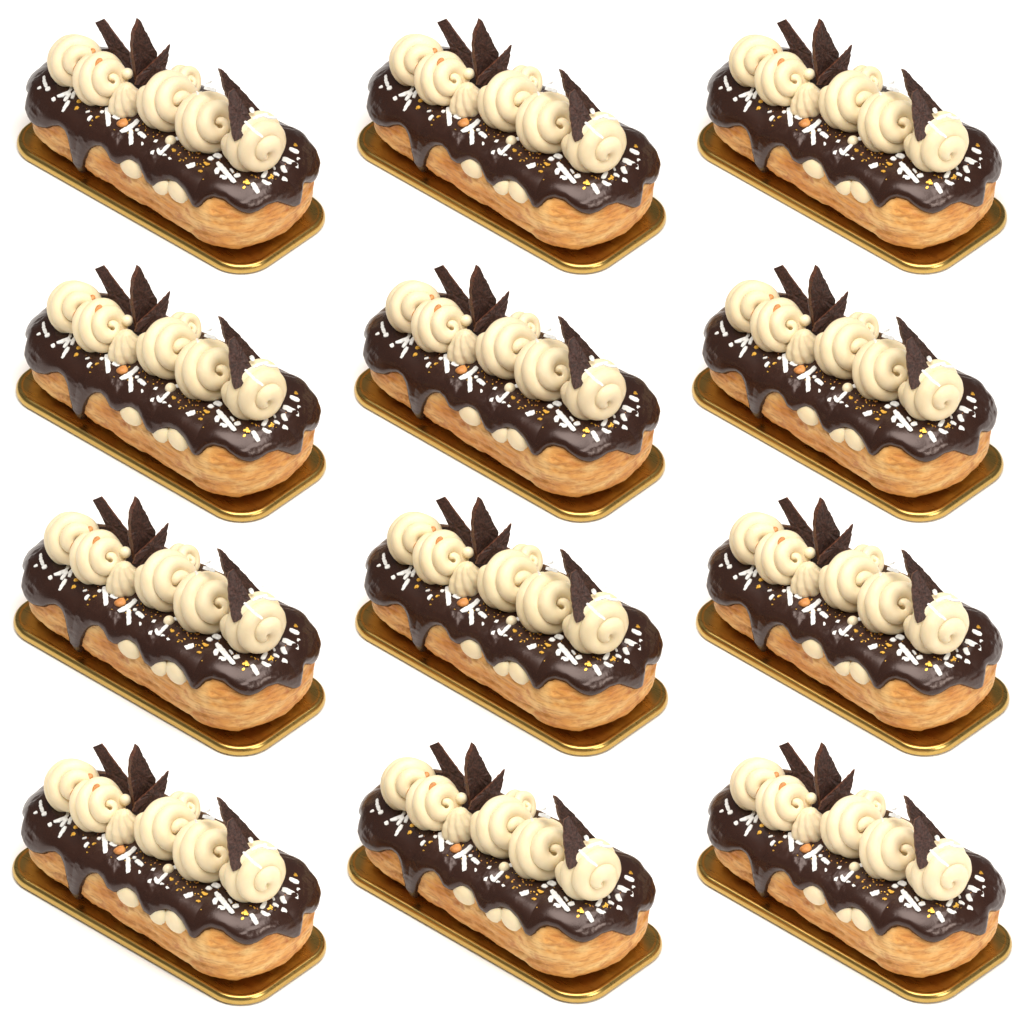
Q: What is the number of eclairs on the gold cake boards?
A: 12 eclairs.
